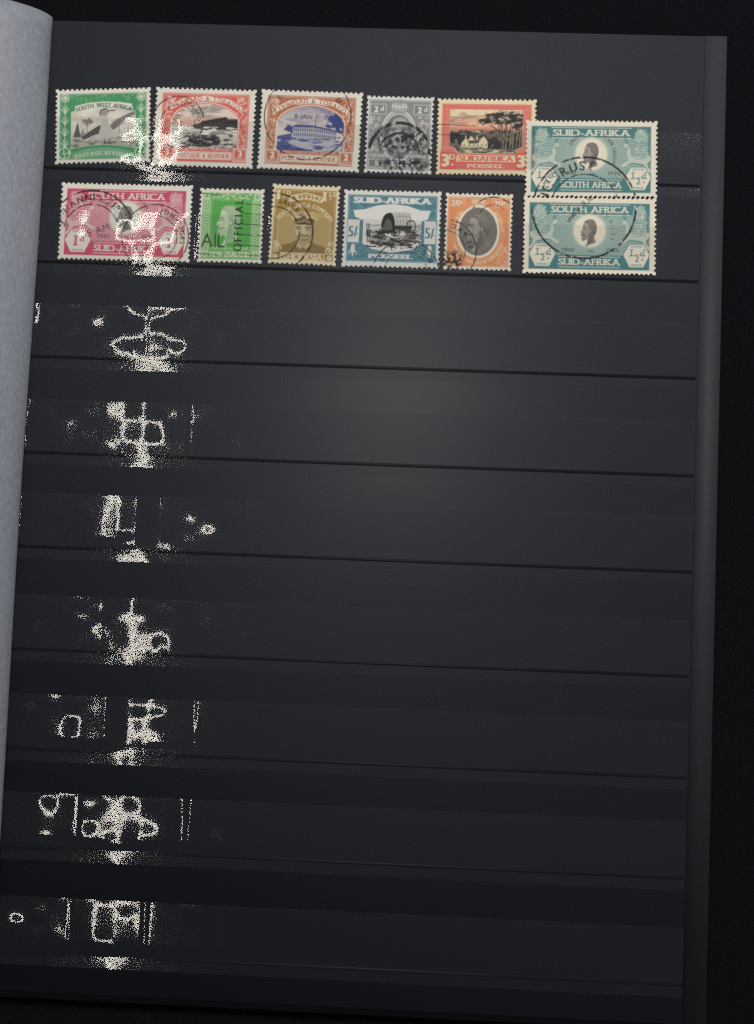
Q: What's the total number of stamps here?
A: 12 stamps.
